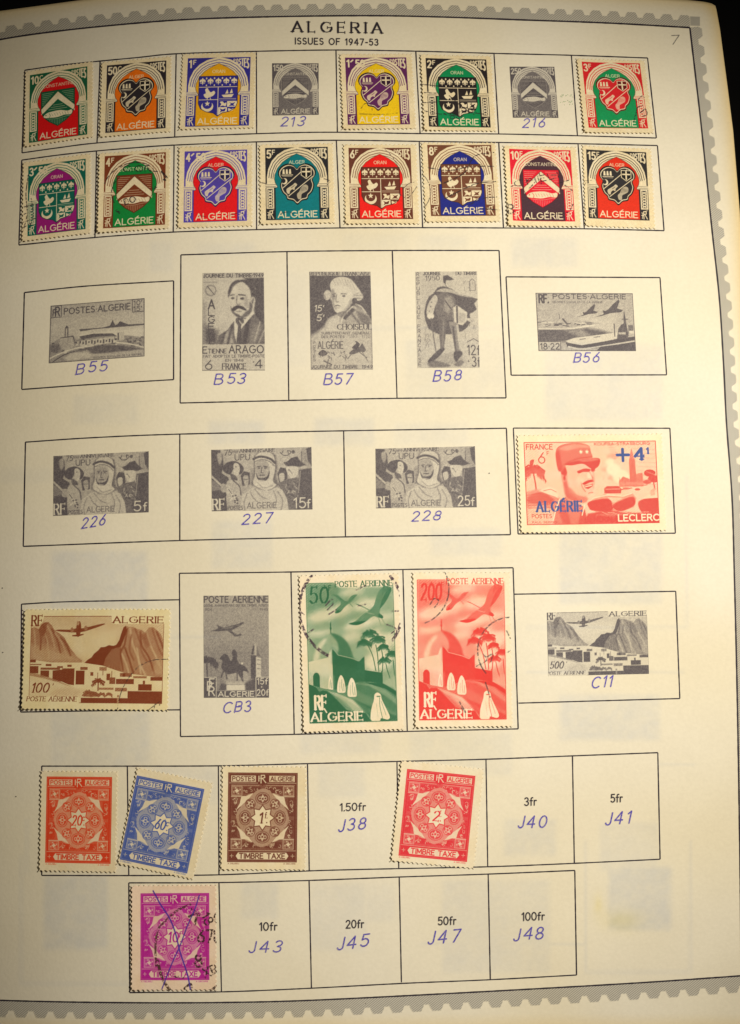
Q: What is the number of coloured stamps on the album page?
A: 23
